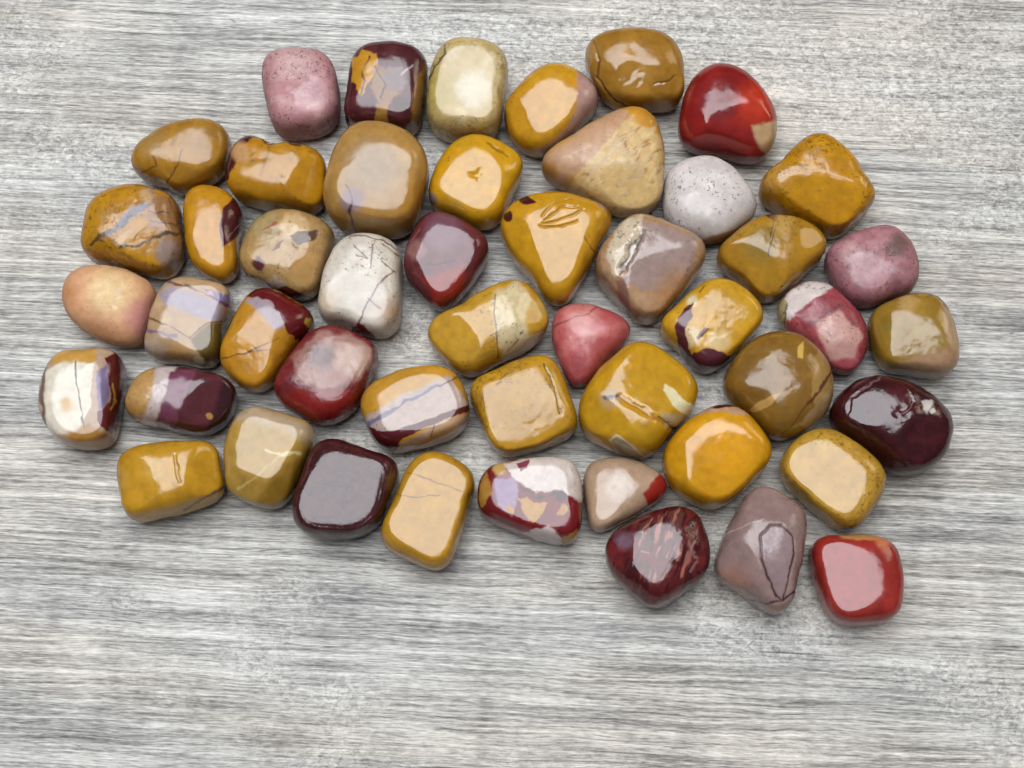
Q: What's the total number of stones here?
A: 49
